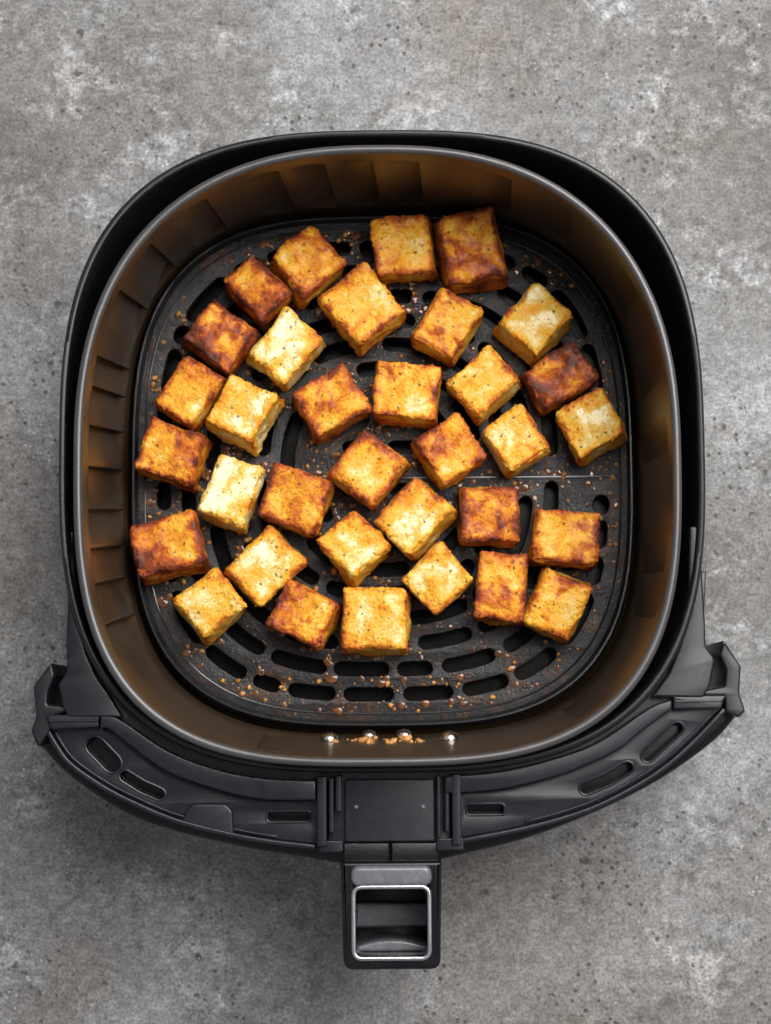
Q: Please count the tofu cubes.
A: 34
